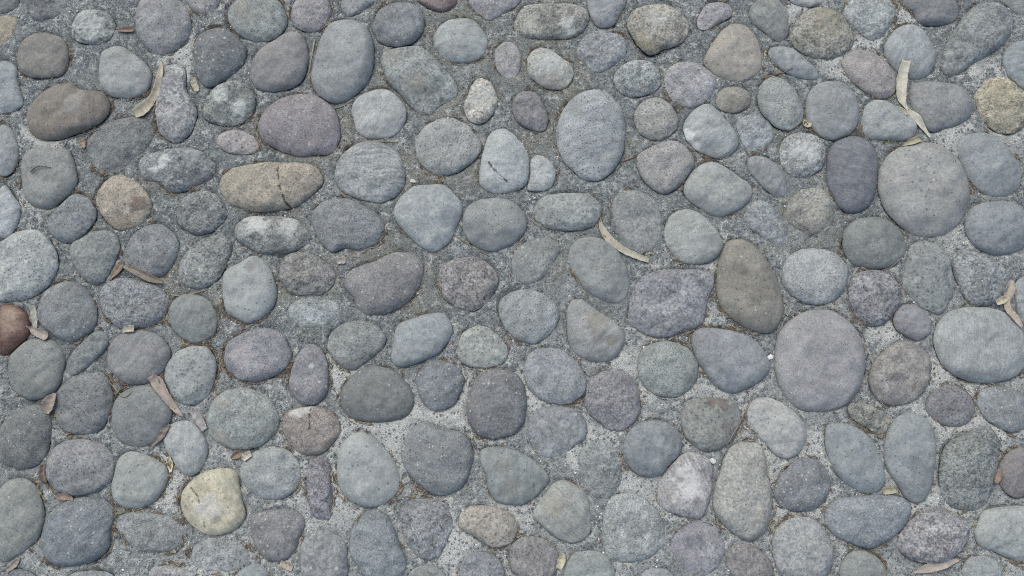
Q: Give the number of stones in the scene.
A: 191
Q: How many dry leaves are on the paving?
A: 32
